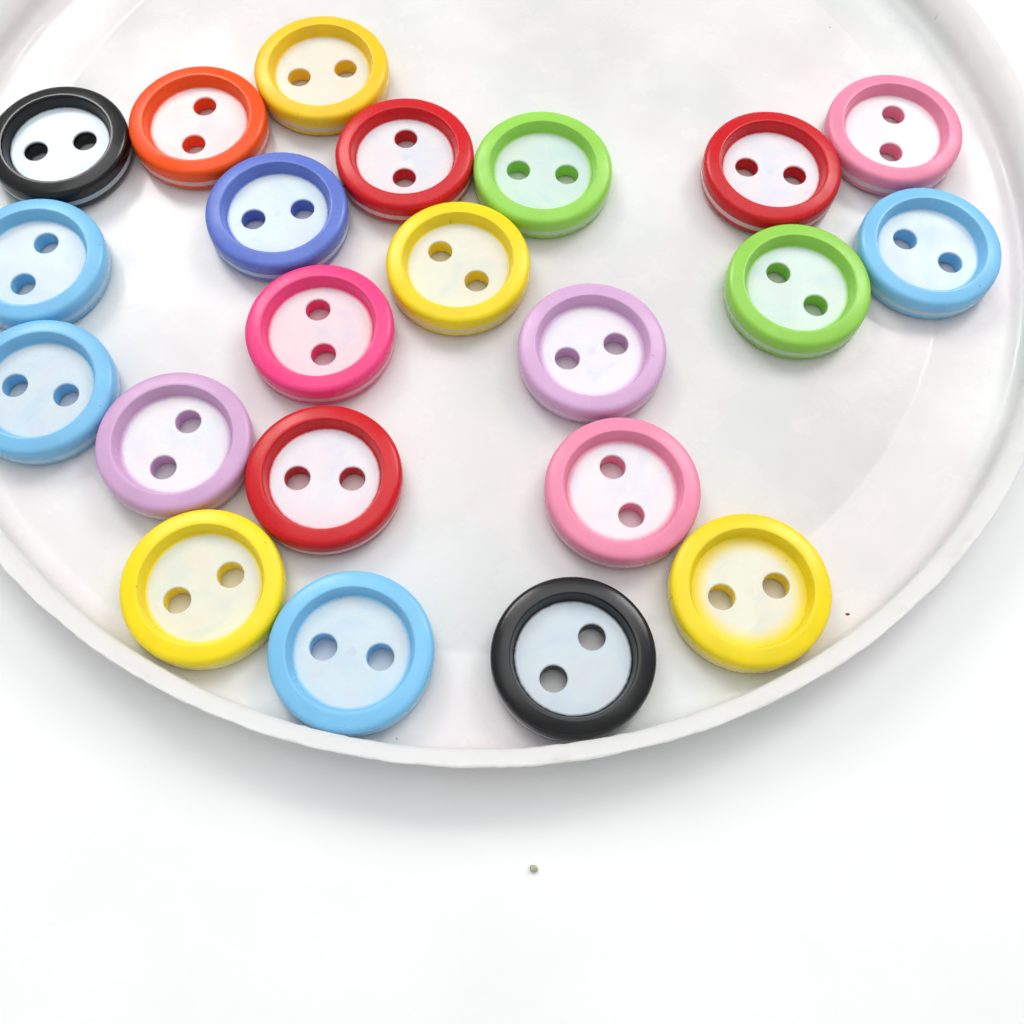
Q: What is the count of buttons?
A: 22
